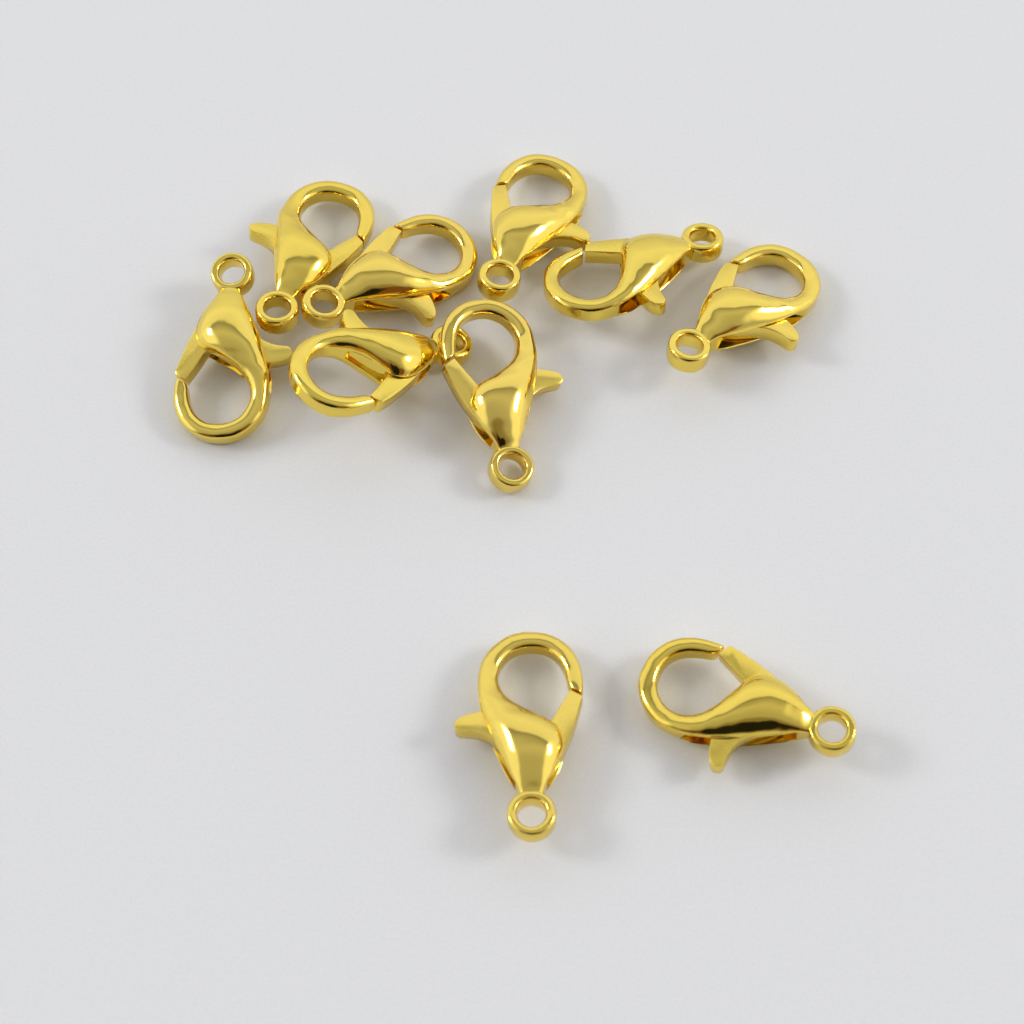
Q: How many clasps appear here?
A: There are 10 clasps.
